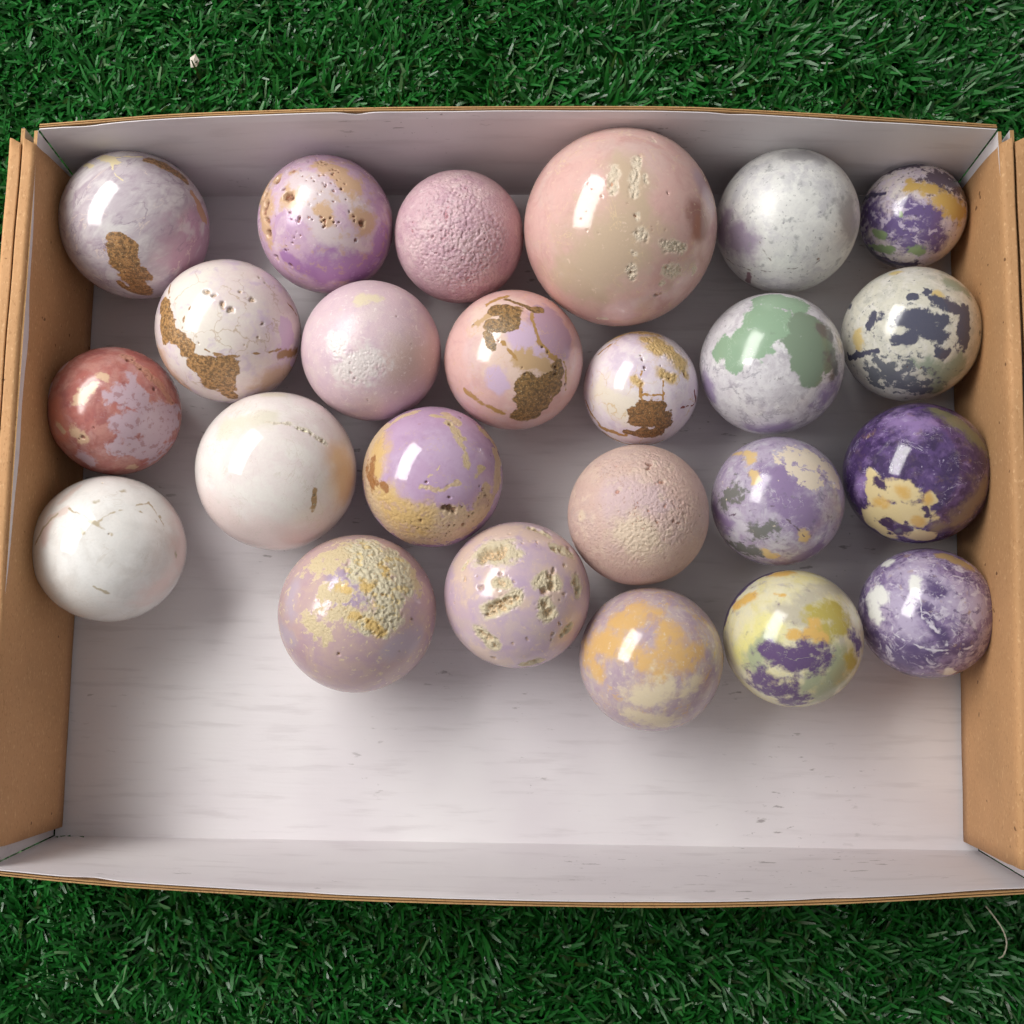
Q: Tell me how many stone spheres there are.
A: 24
